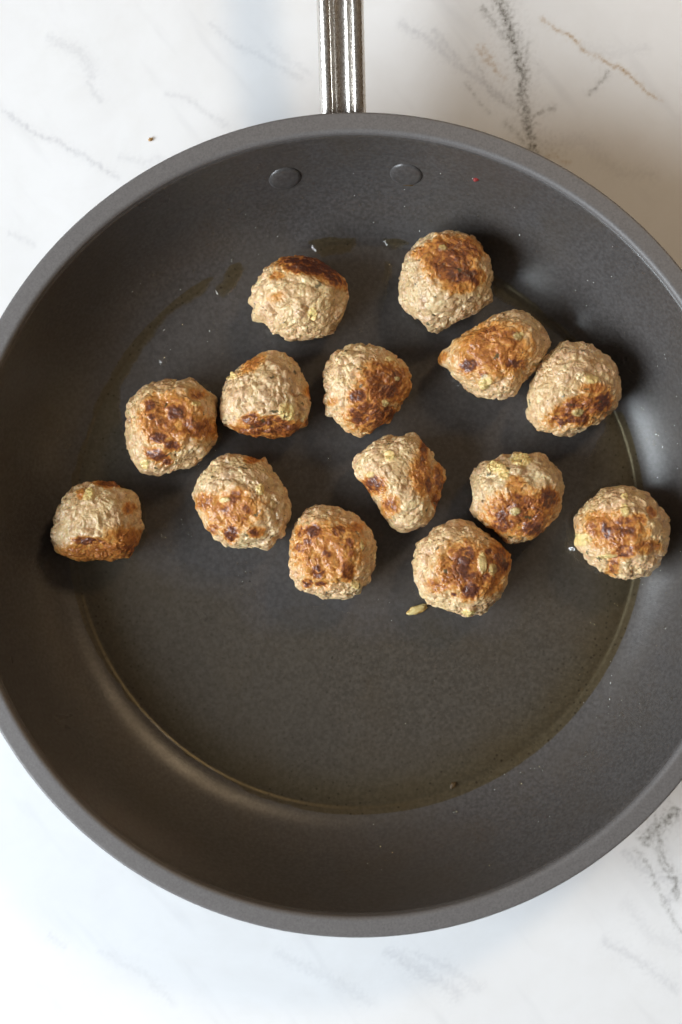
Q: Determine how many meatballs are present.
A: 14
